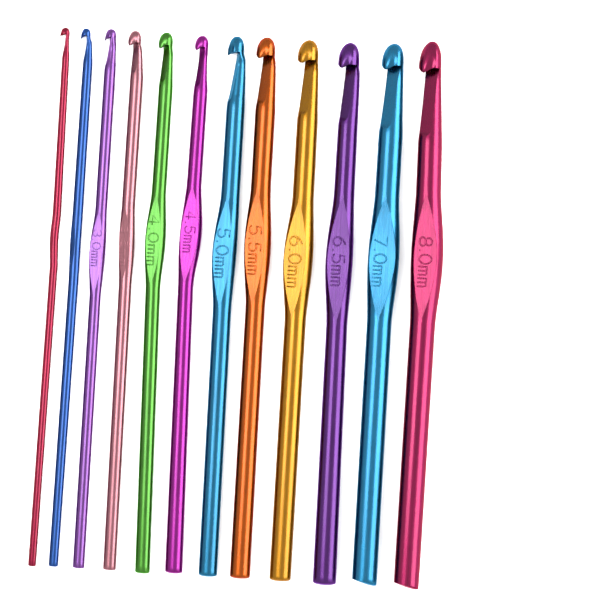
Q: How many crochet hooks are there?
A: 12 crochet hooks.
